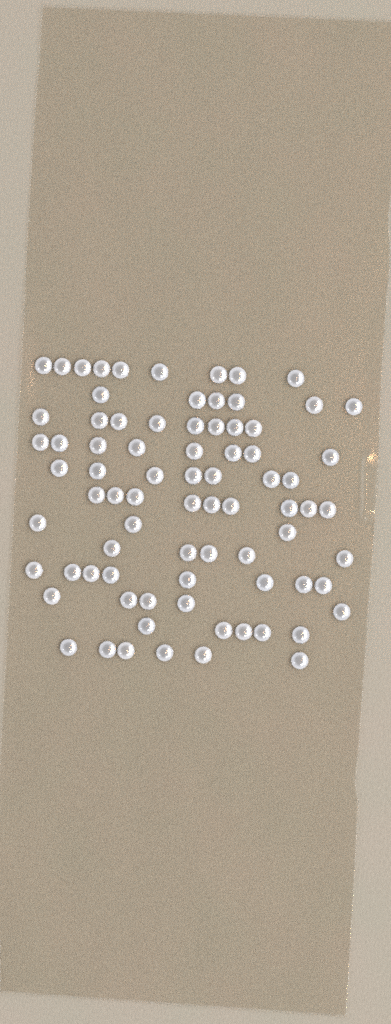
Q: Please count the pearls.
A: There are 79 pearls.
